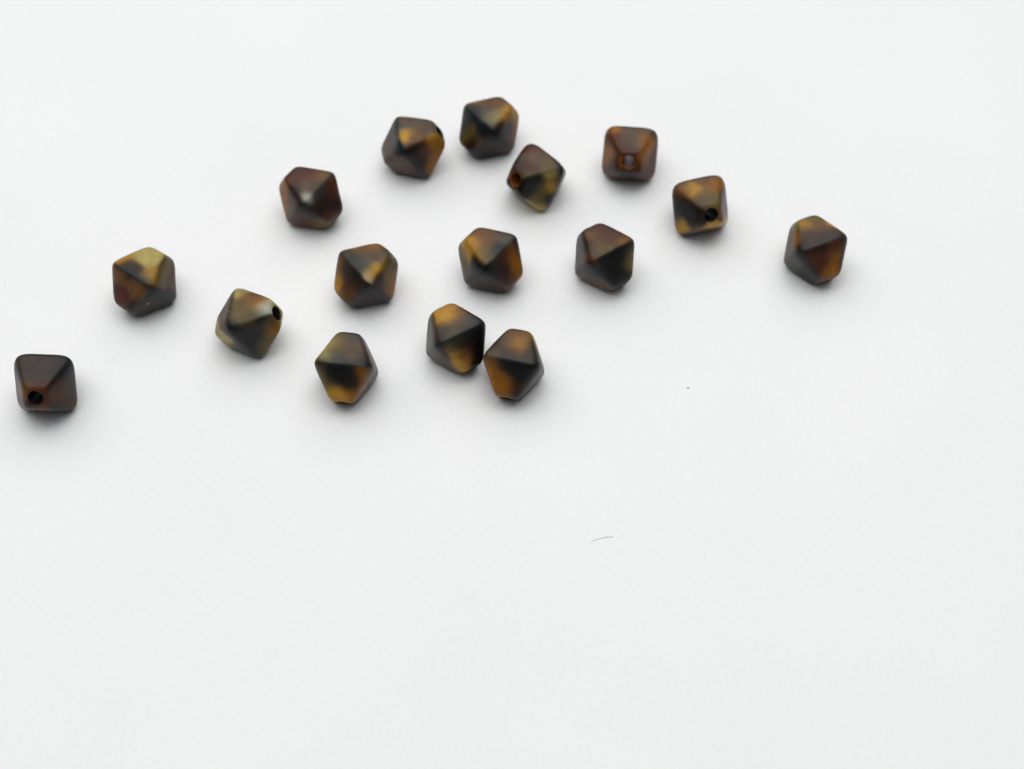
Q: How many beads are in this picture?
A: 16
